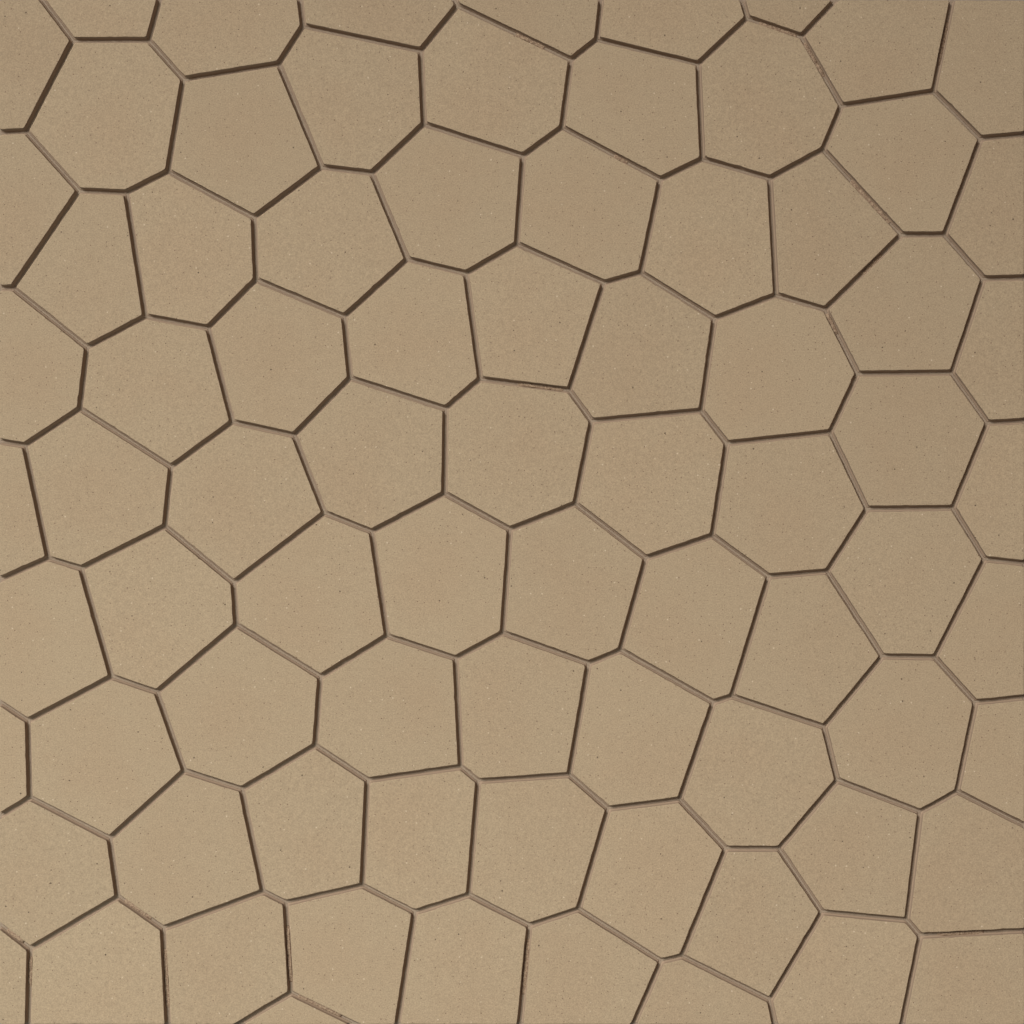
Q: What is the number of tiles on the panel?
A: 80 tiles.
